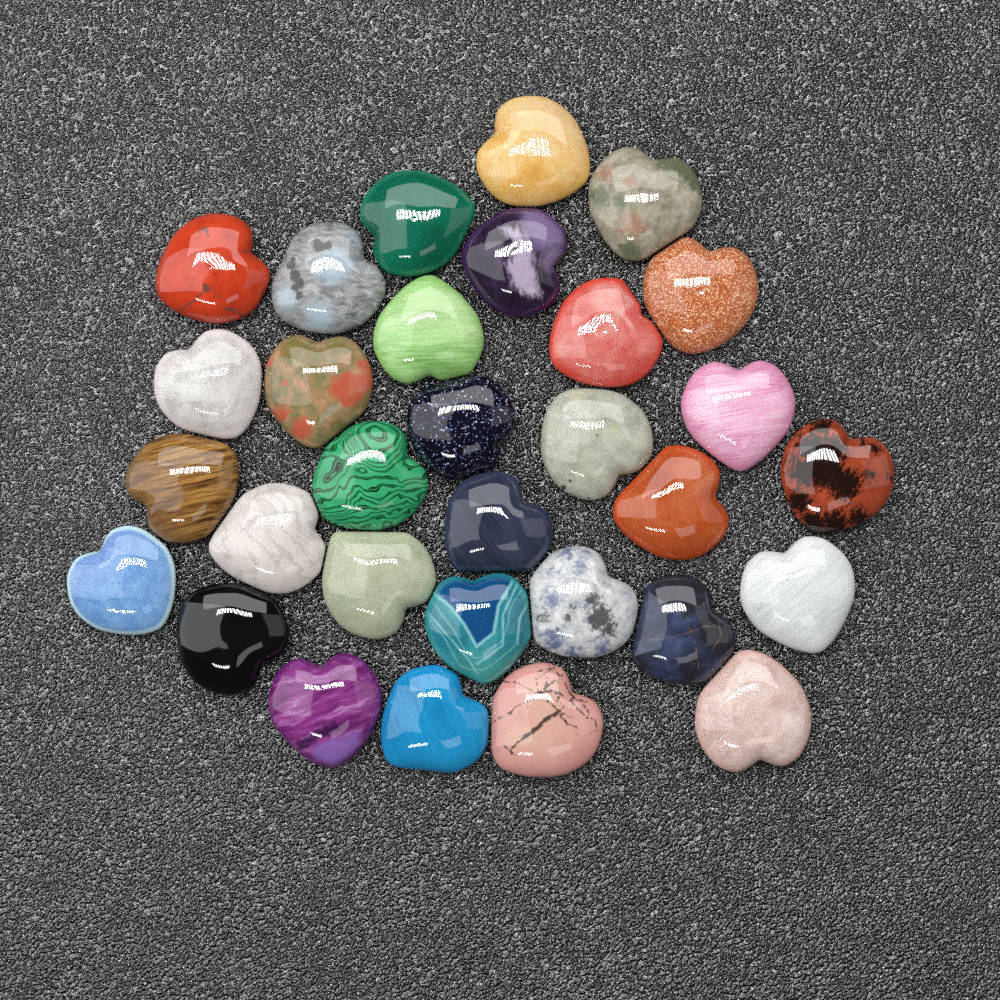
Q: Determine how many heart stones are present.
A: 31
